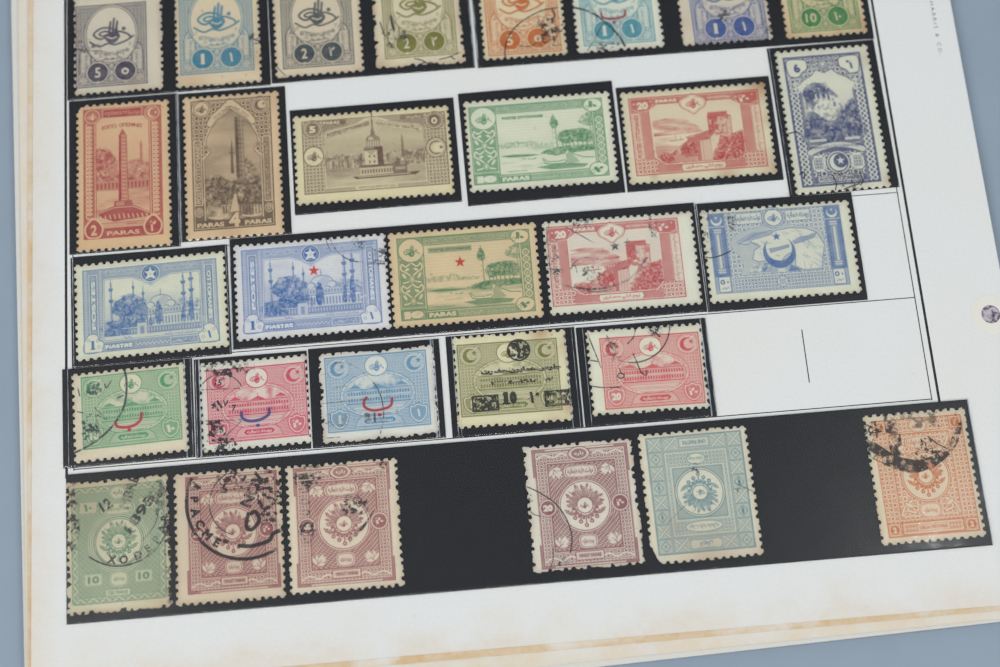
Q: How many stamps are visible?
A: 30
